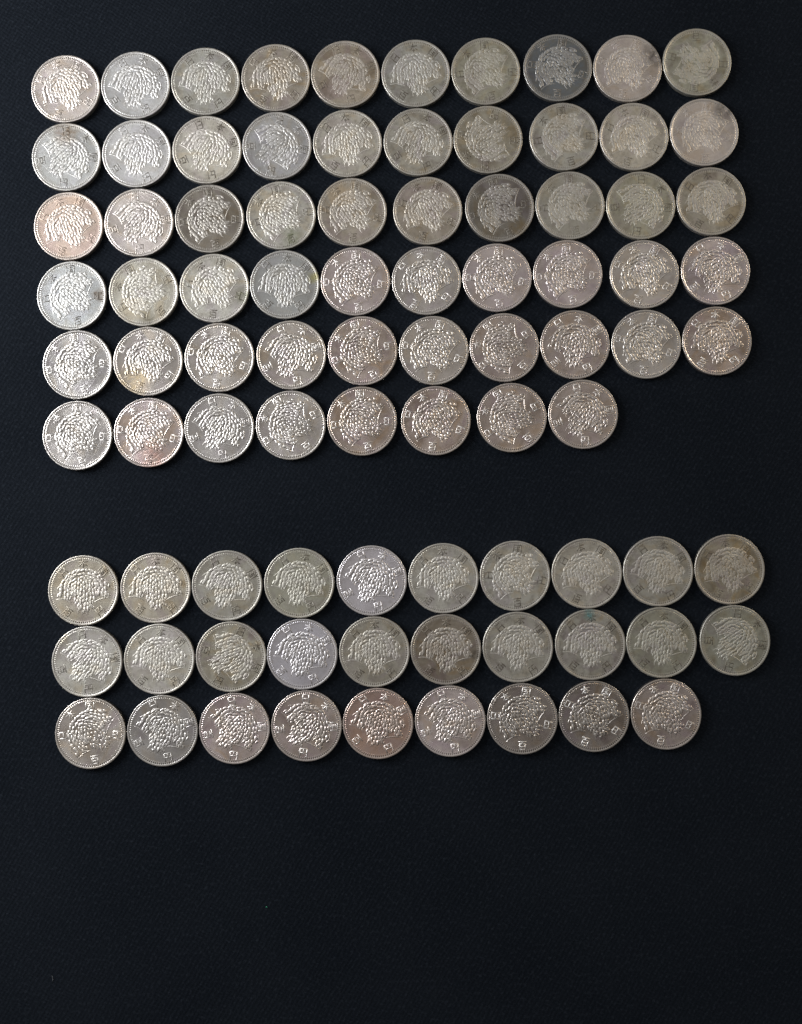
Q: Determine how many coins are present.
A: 87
